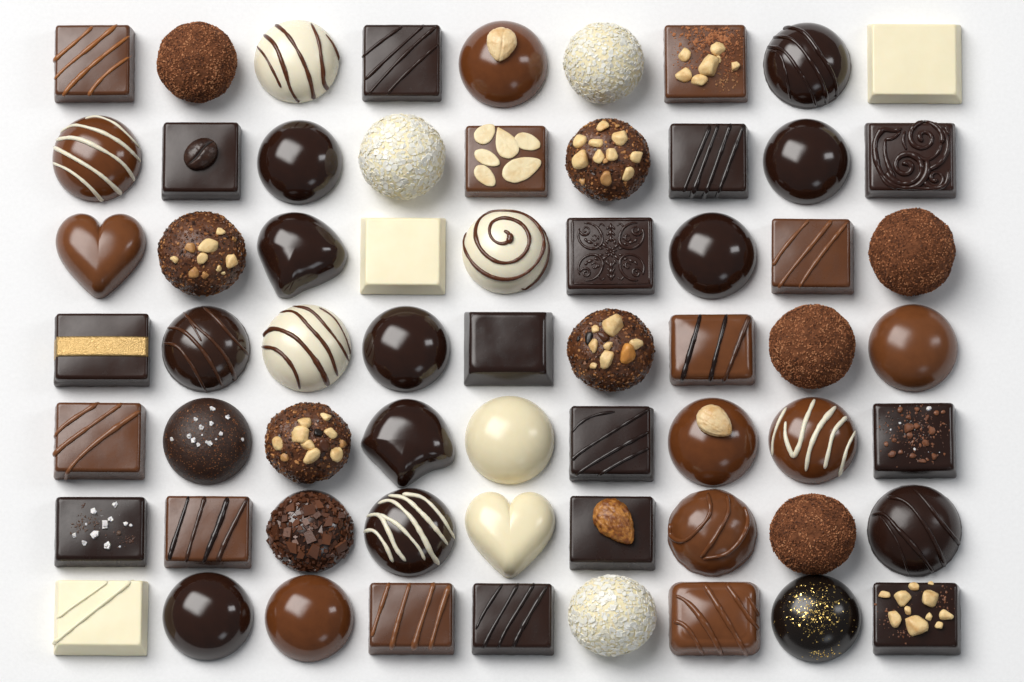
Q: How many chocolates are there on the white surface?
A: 63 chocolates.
